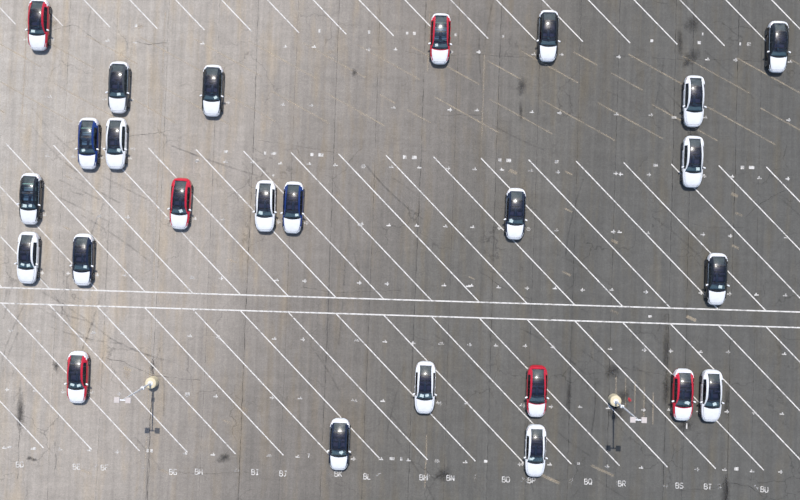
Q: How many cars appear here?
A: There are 25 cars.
